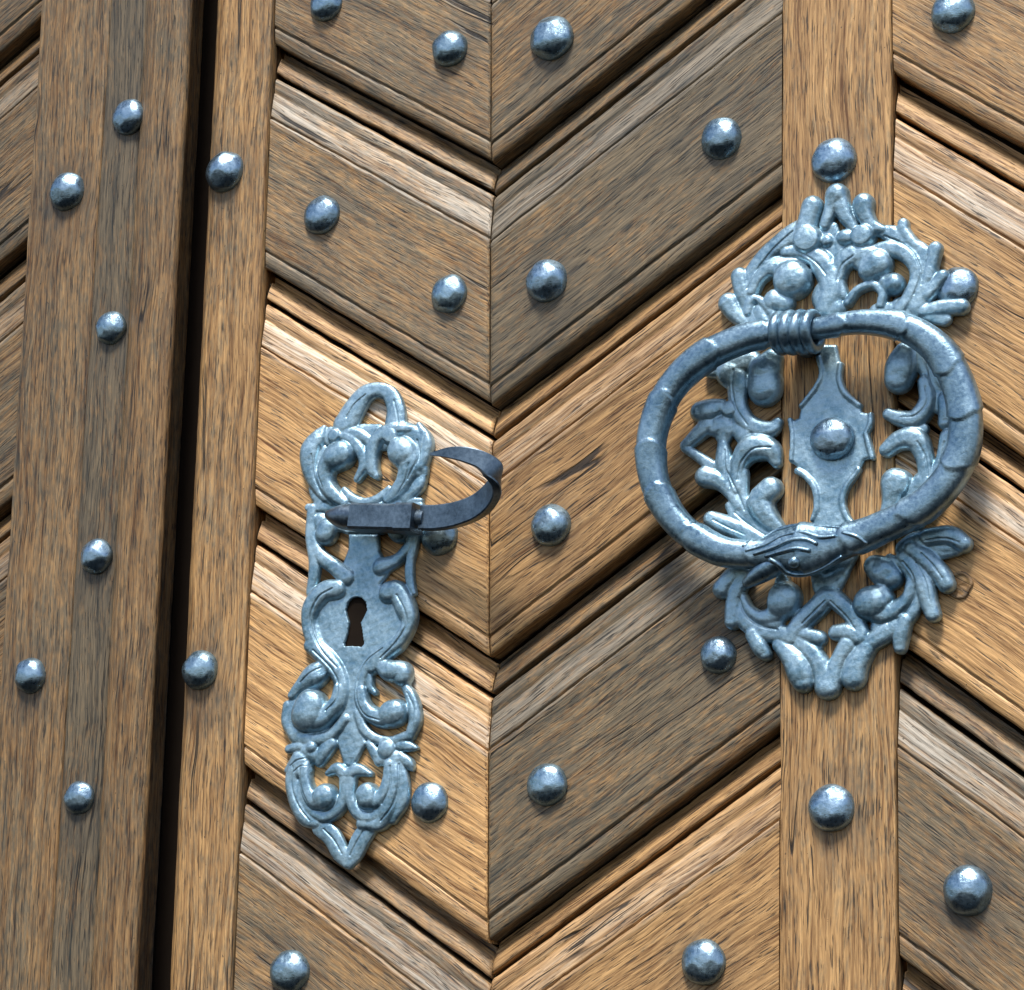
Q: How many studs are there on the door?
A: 28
